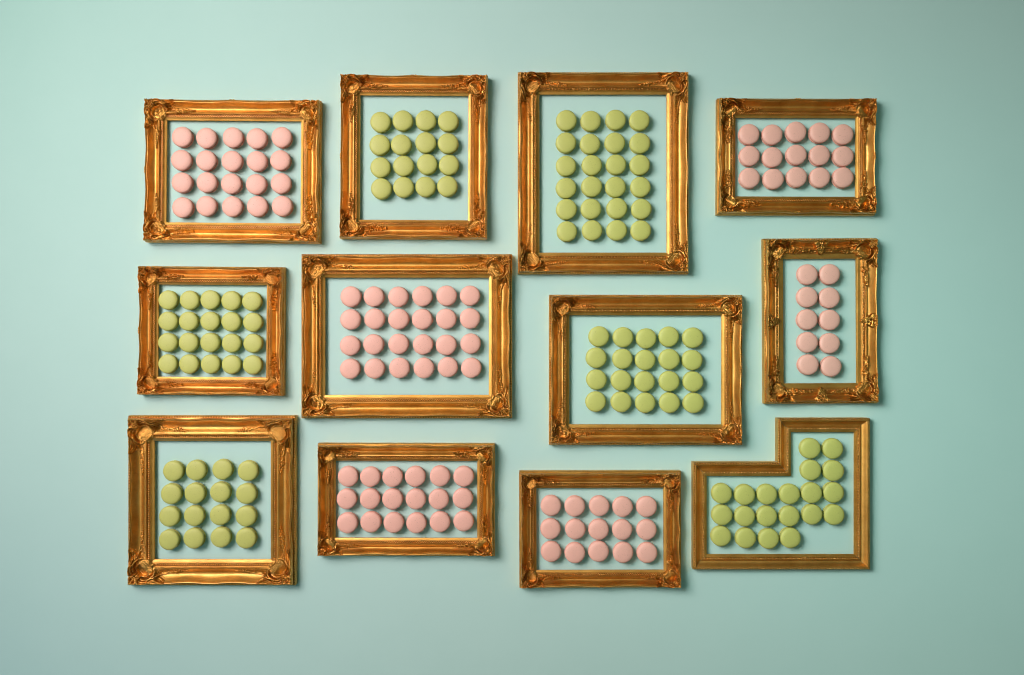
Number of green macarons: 116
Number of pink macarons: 102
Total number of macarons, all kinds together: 218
